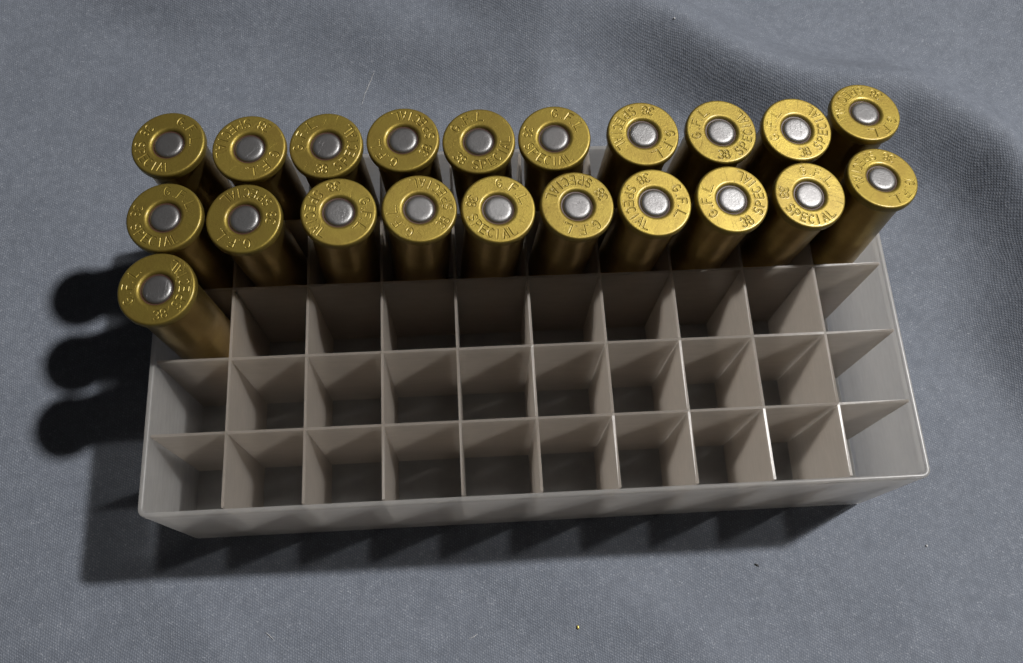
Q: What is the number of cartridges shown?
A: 21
